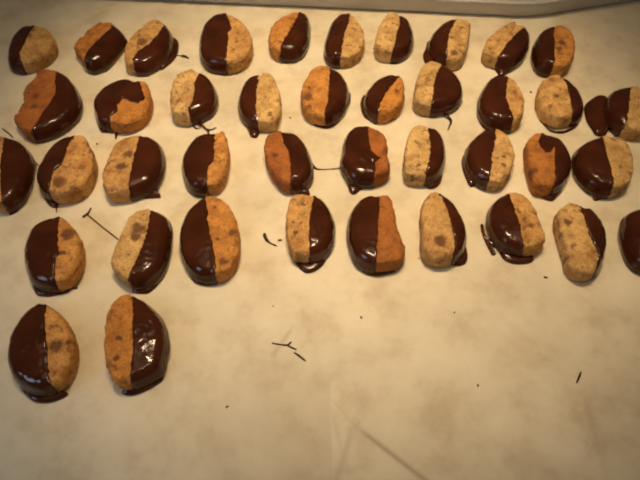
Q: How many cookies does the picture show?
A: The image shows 41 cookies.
